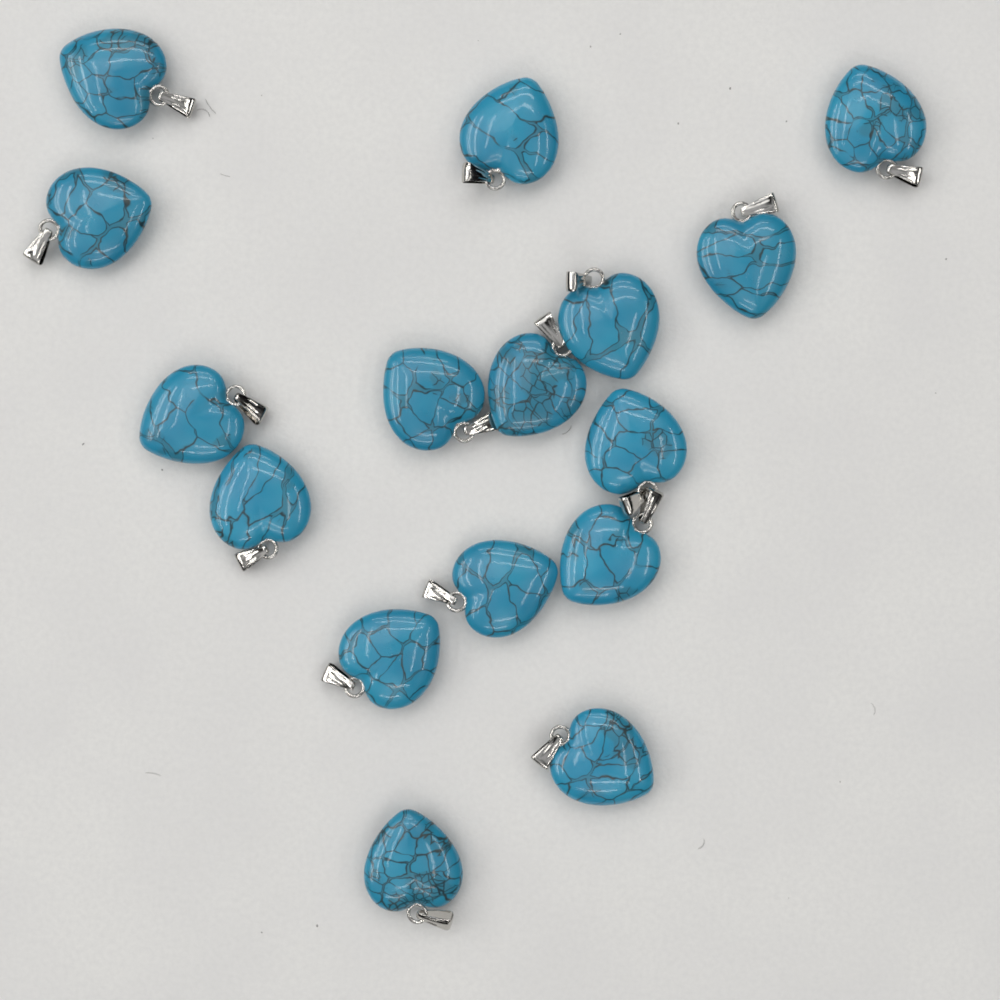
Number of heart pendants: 16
